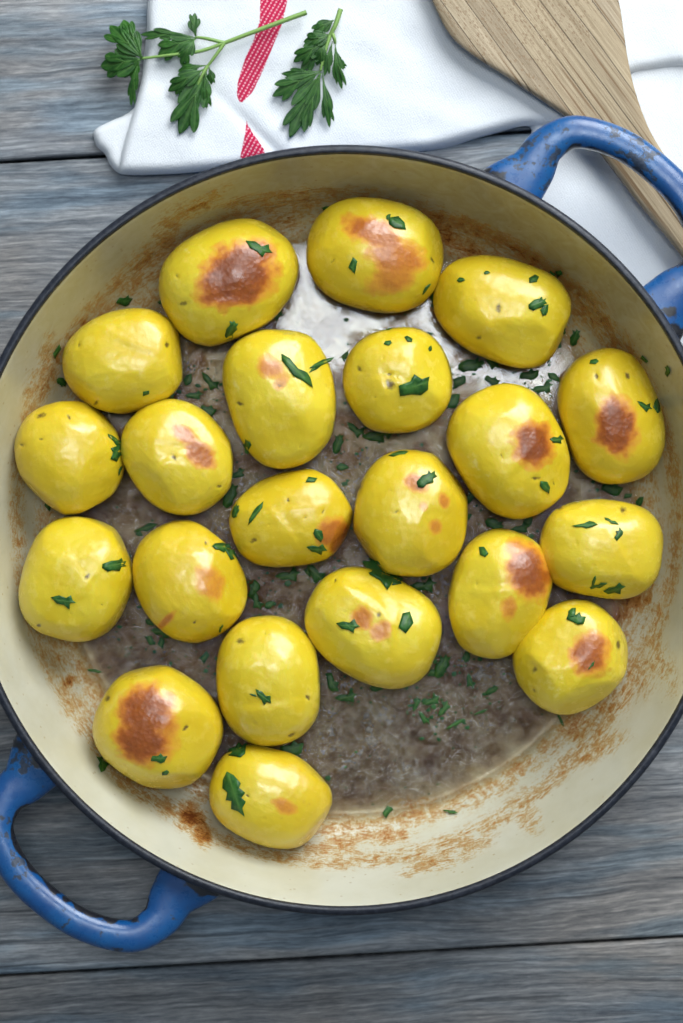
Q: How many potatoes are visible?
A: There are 21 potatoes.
